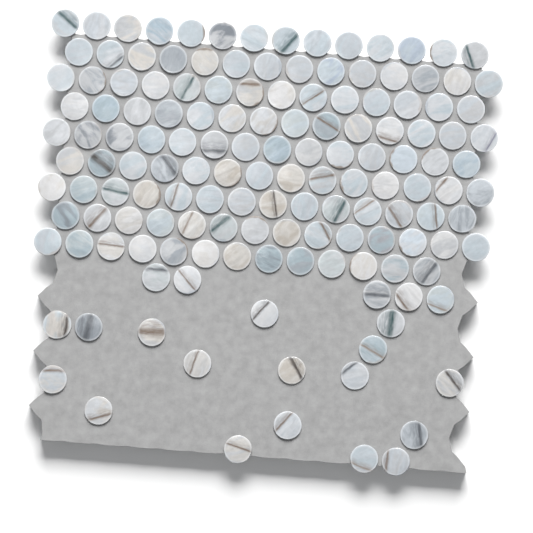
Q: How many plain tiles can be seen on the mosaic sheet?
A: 97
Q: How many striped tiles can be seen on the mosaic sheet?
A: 50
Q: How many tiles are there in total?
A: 147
